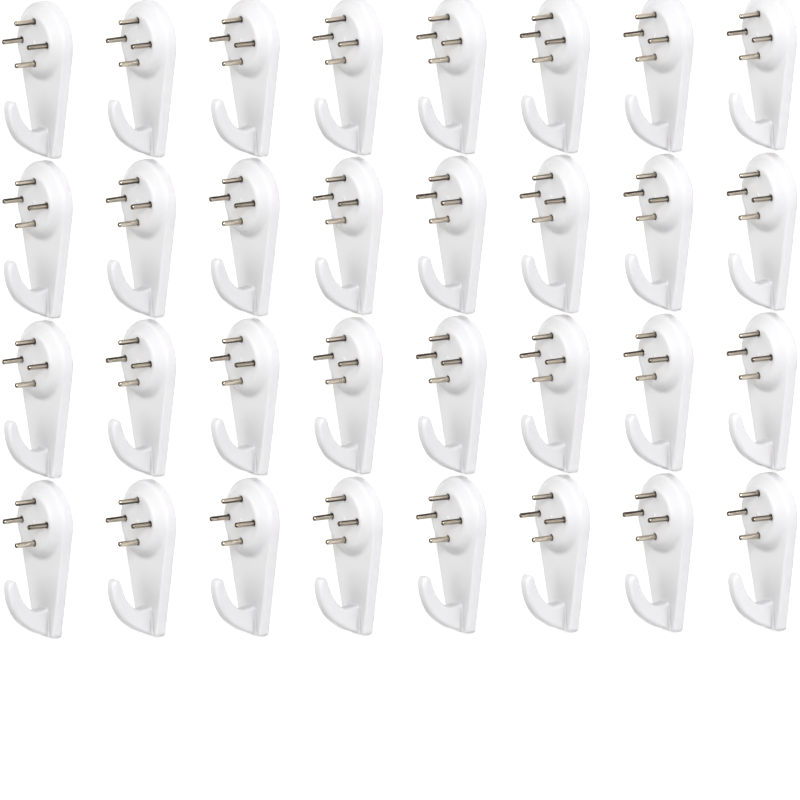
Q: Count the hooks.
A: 32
